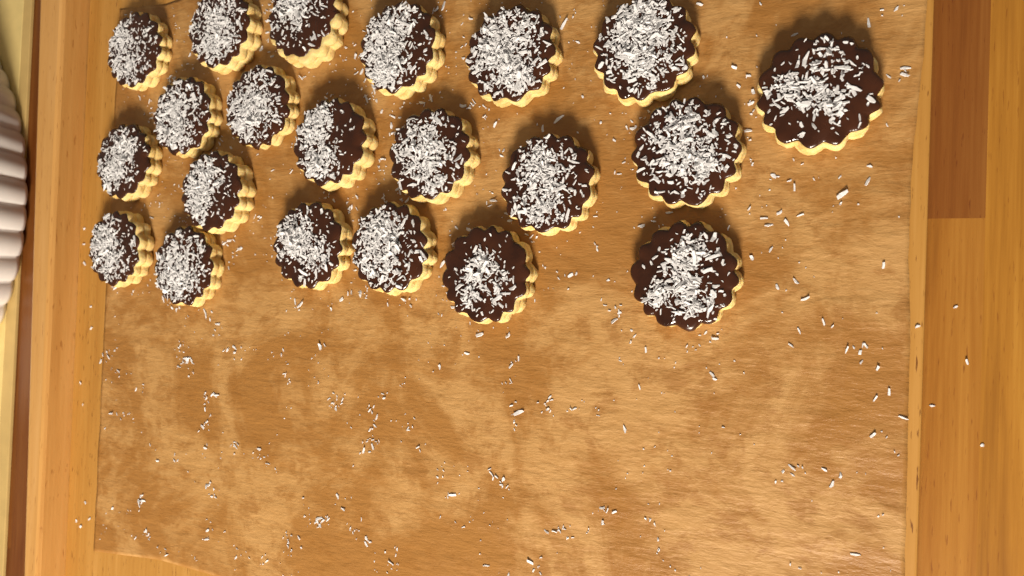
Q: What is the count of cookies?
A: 21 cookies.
